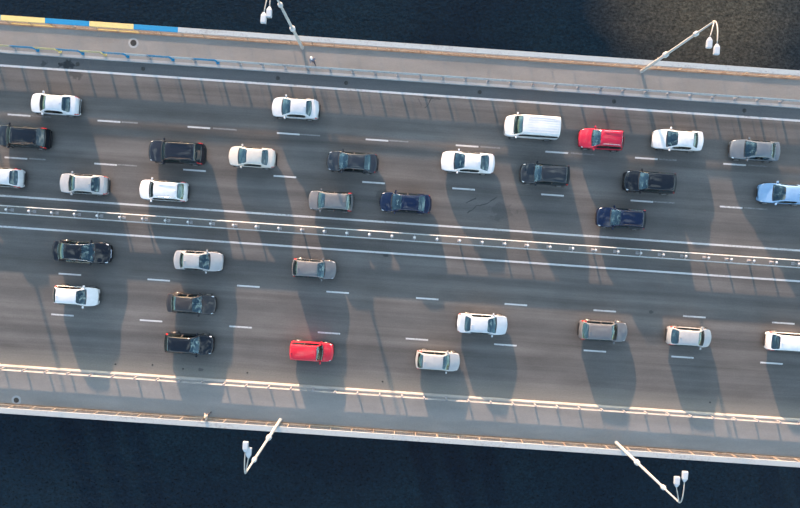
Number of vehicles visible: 32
